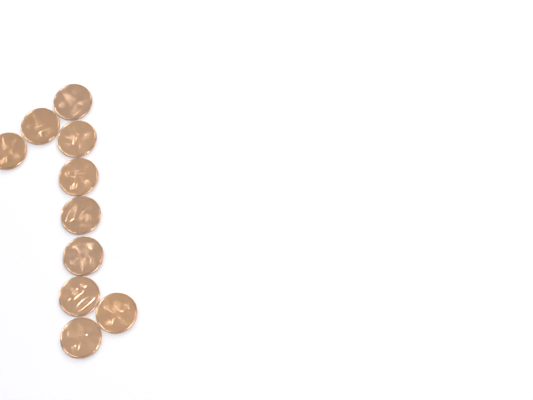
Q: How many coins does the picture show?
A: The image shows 10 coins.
